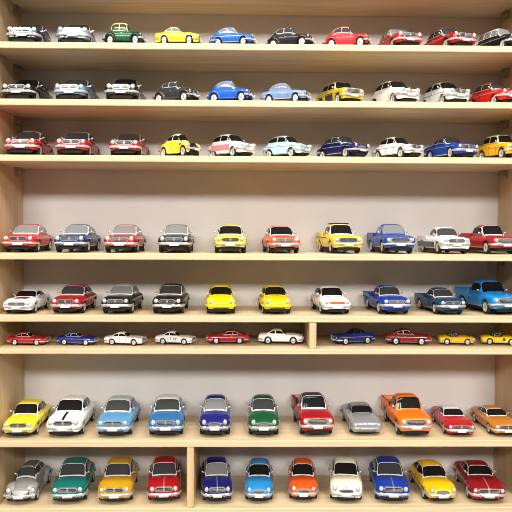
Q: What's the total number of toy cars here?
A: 82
